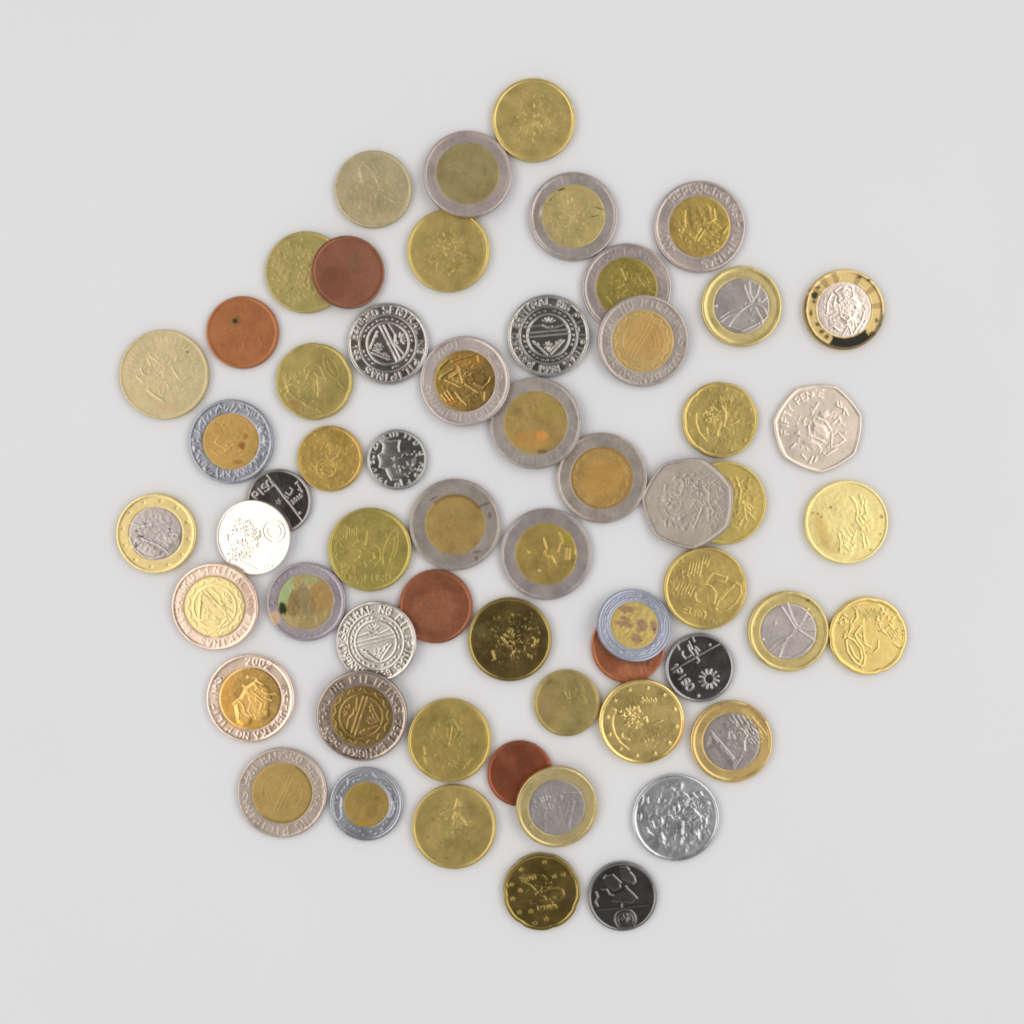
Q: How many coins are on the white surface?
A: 59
